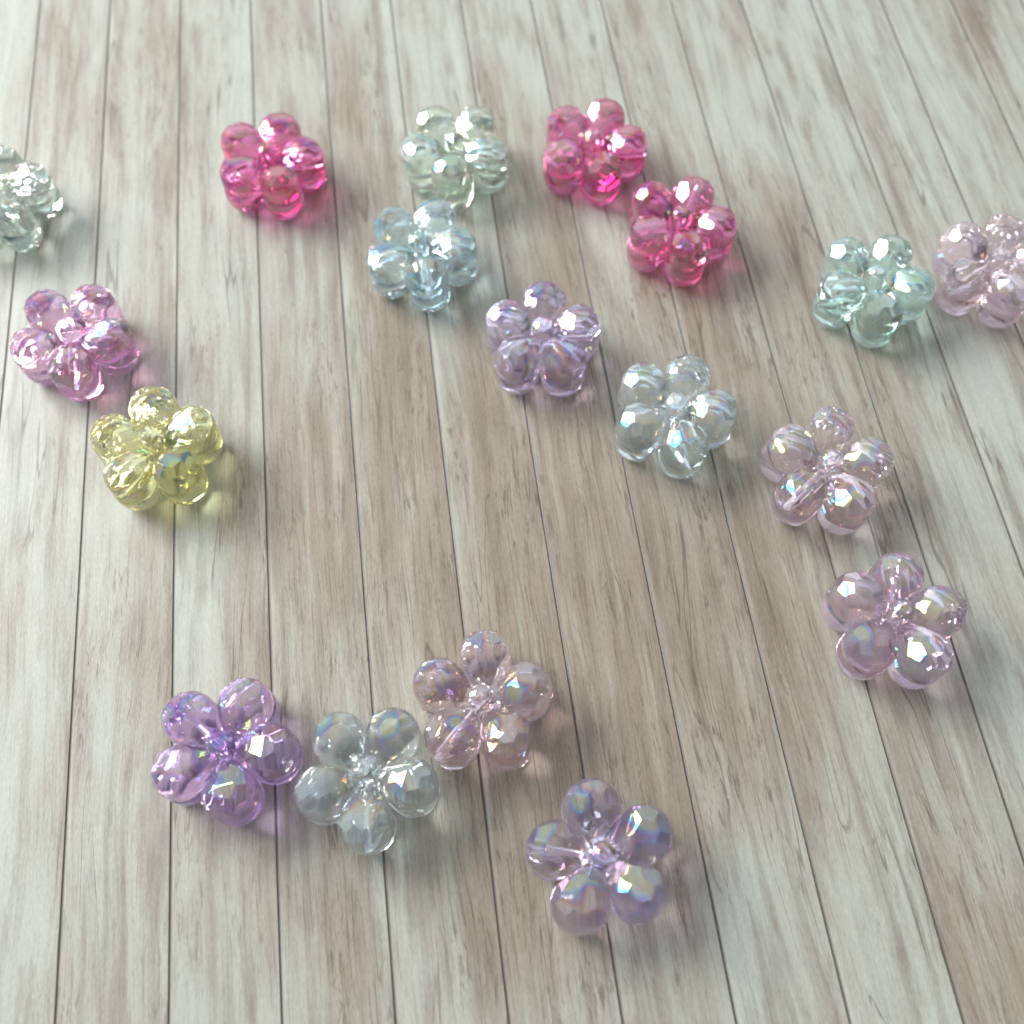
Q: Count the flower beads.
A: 18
